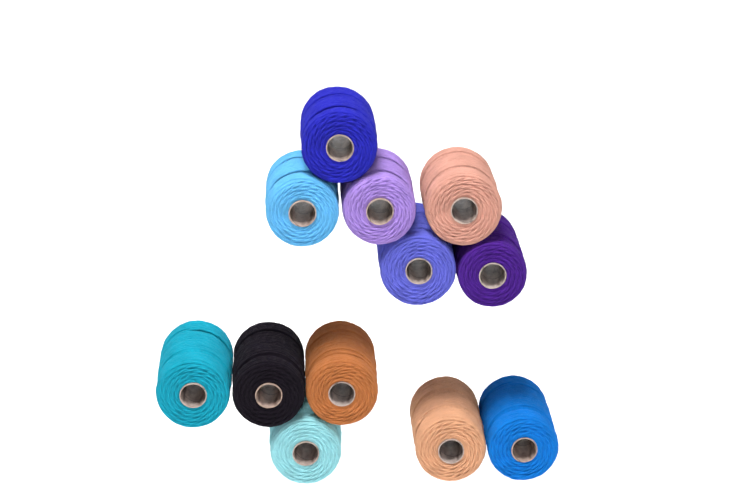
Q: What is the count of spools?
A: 12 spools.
